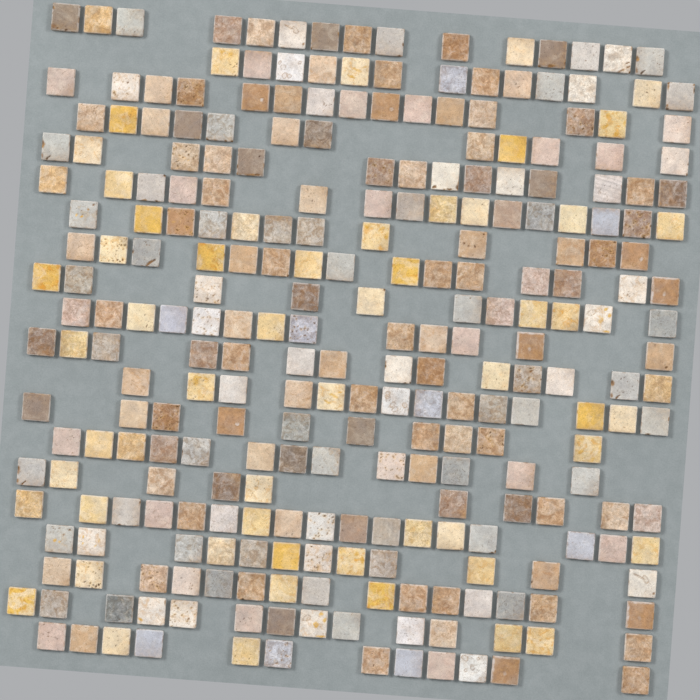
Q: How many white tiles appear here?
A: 34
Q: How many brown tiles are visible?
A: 122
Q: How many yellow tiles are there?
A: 58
